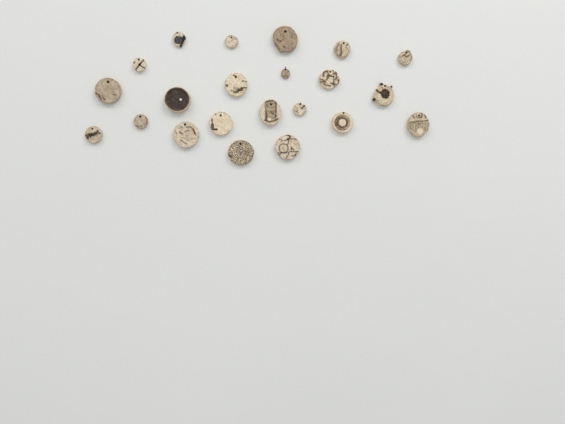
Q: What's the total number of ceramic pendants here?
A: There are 22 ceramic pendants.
